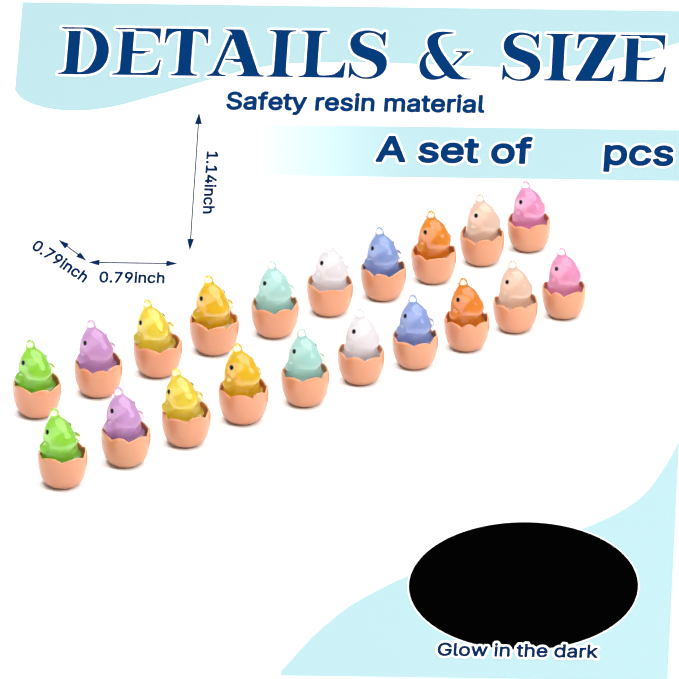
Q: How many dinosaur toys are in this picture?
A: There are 20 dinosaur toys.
